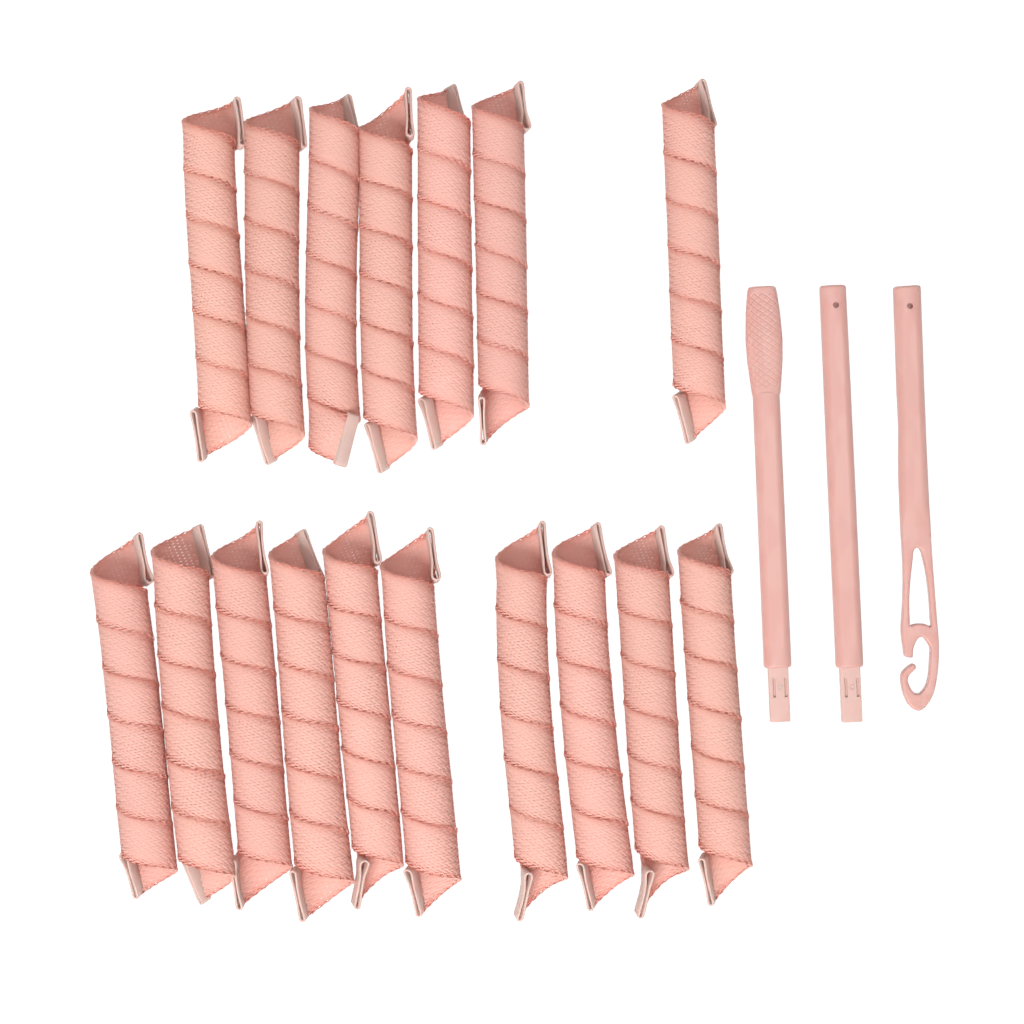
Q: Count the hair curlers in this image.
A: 17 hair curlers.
